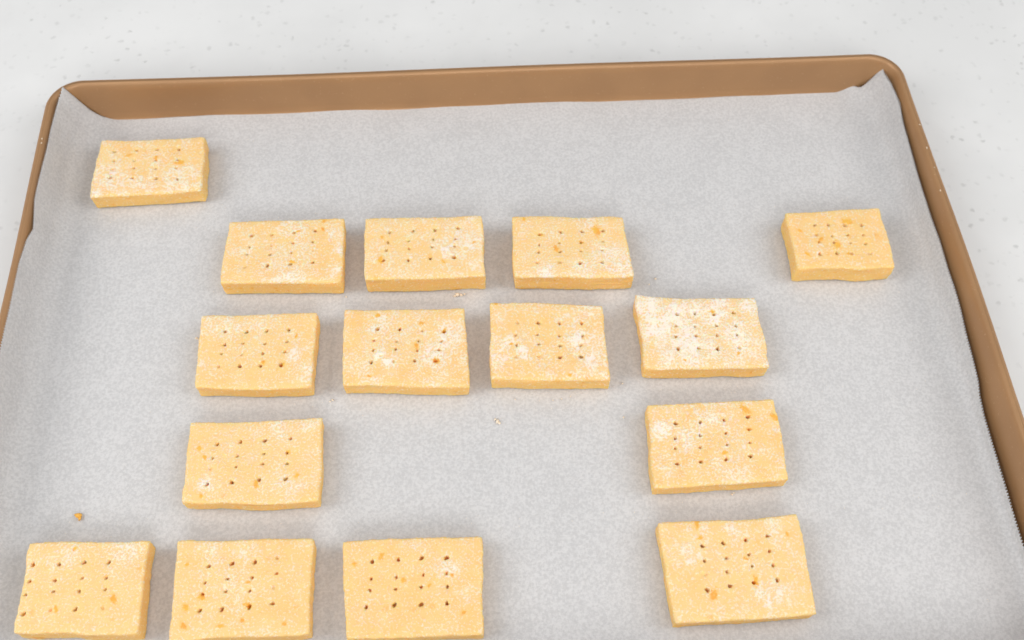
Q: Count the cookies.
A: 15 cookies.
